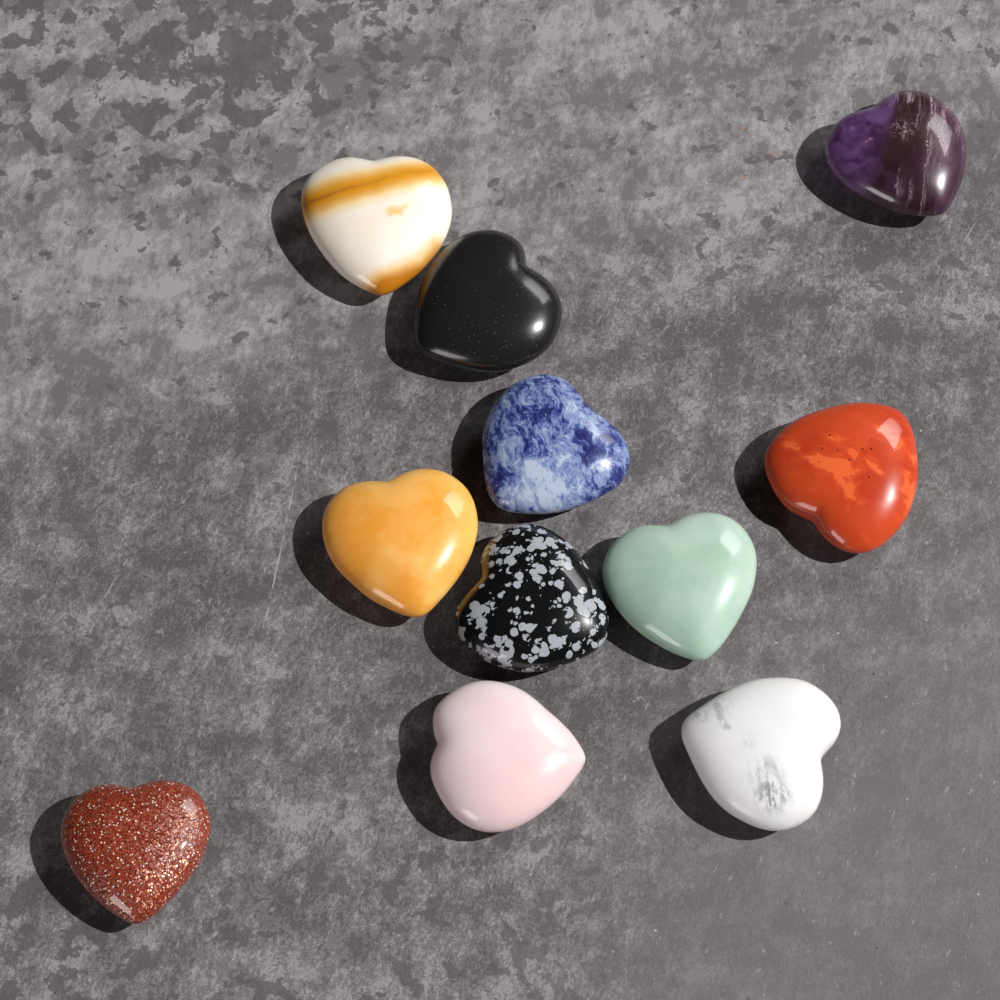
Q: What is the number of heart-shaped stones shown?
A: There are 11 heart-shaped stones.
